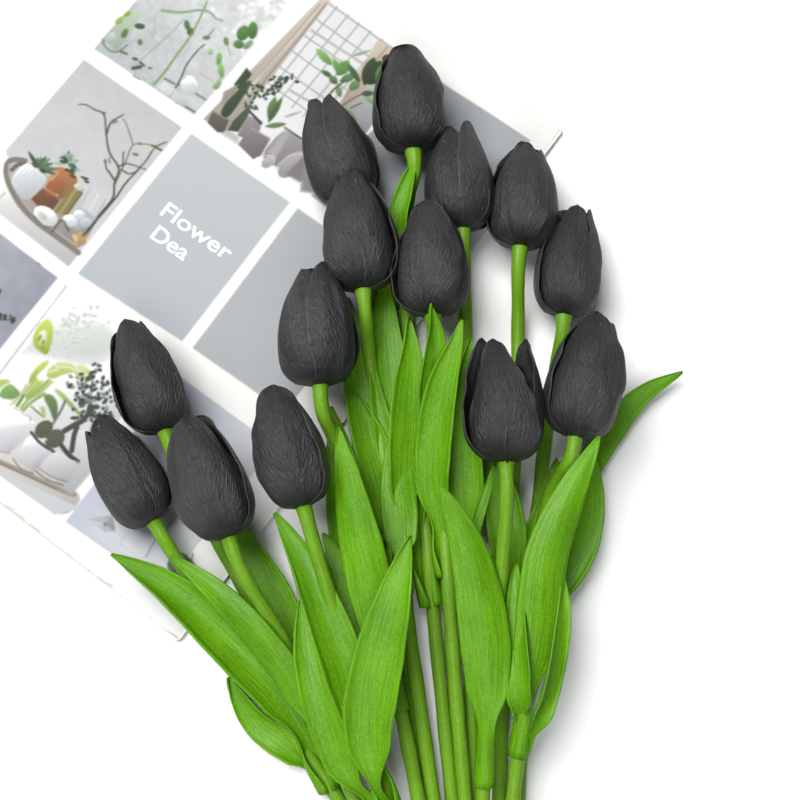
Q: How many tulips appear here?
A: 14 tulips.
